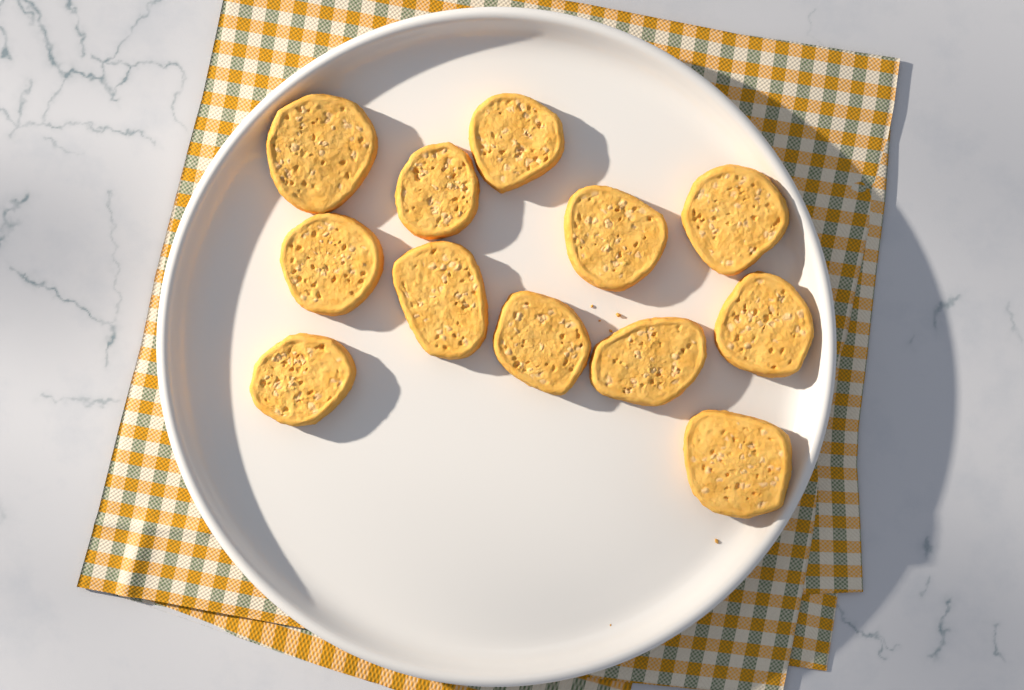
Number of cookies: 12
